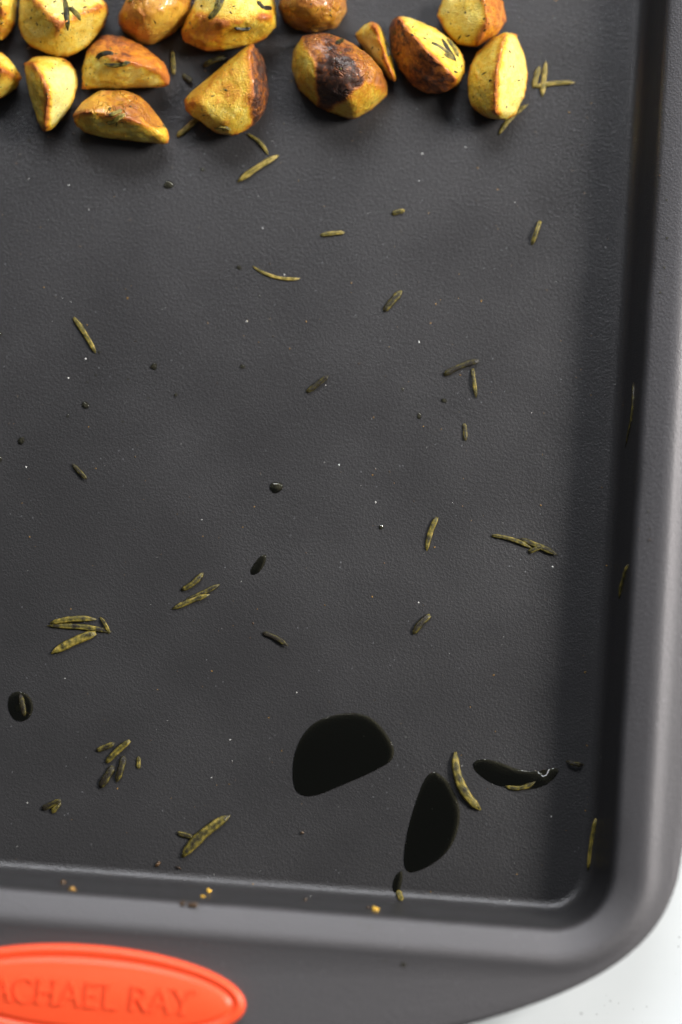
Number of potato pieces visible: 15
